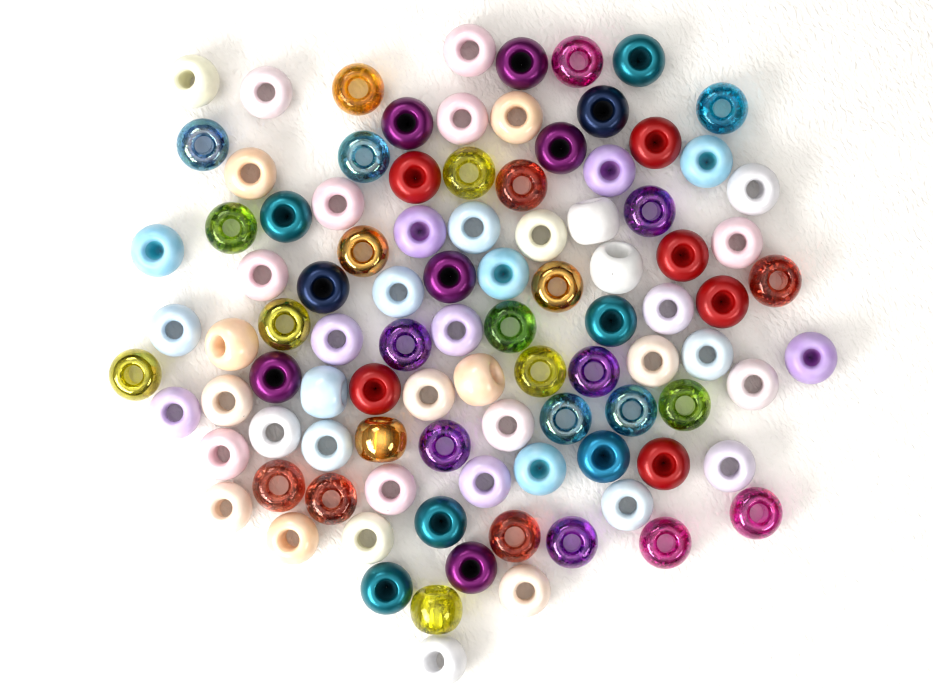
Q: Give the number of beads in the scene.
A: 98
